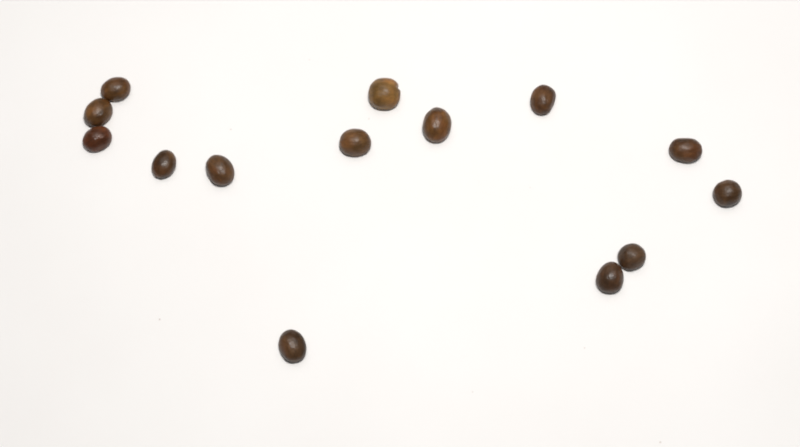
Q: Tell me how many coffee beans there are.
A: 14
